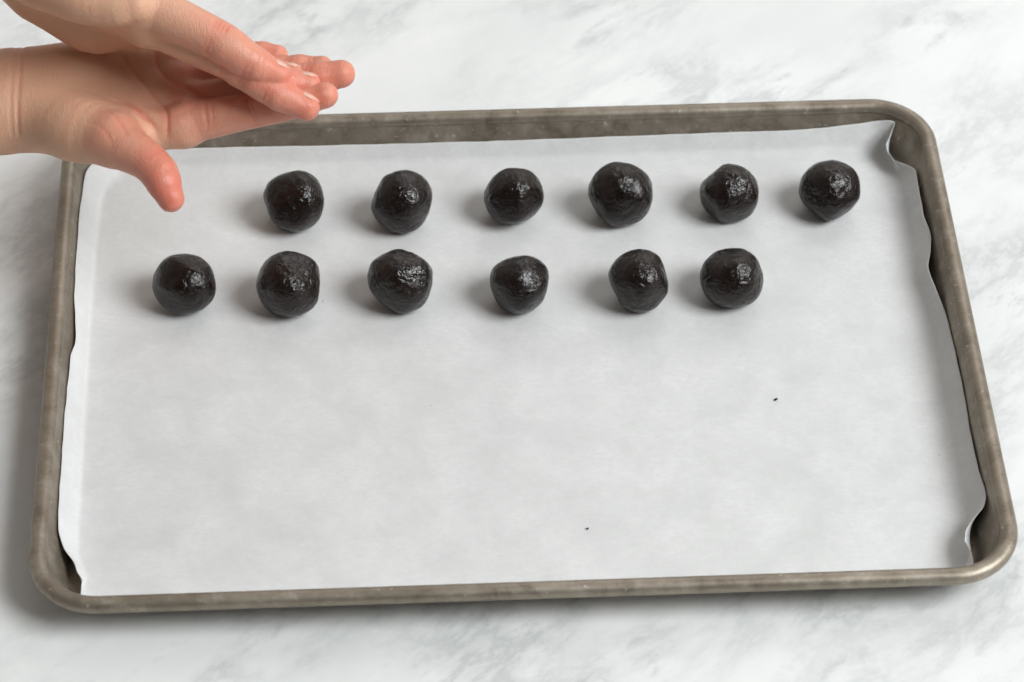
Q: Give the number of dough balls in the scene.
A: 12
